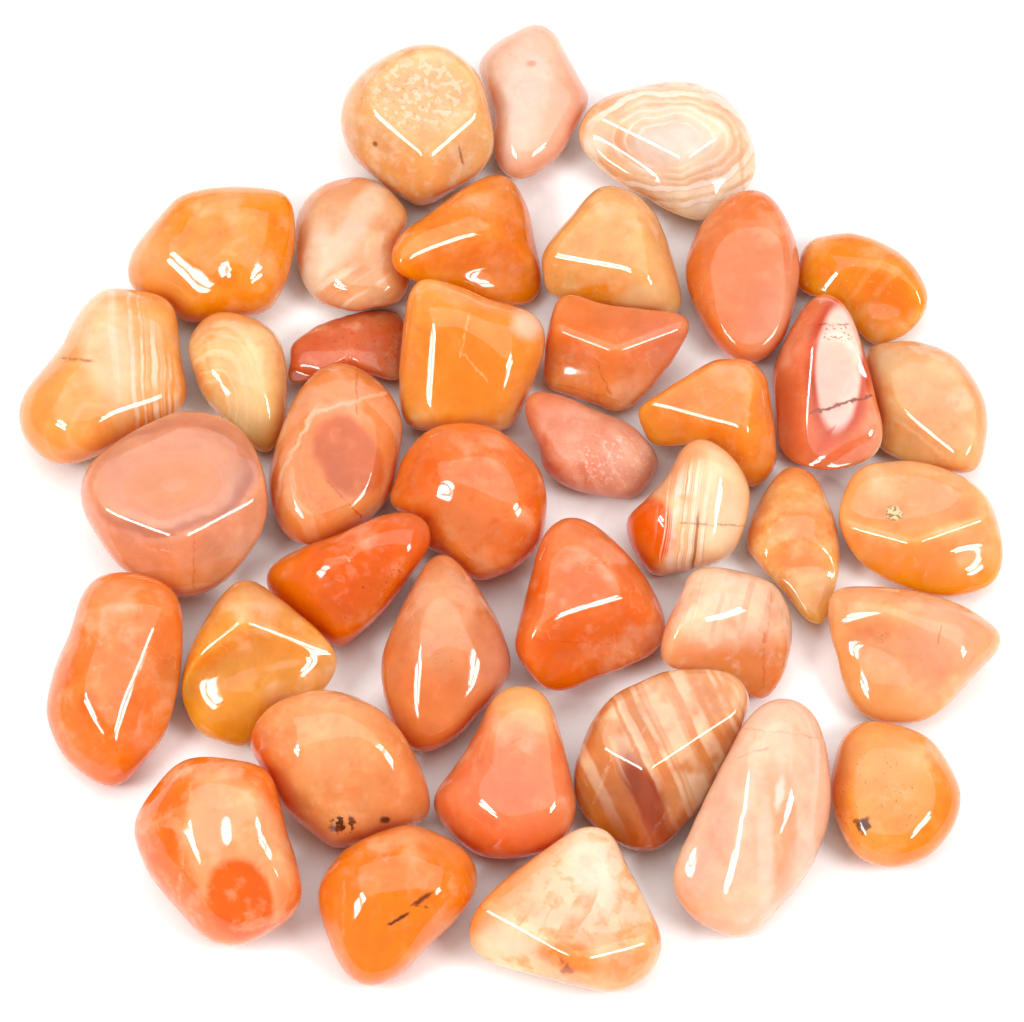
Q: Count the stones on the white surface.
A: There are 39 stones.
